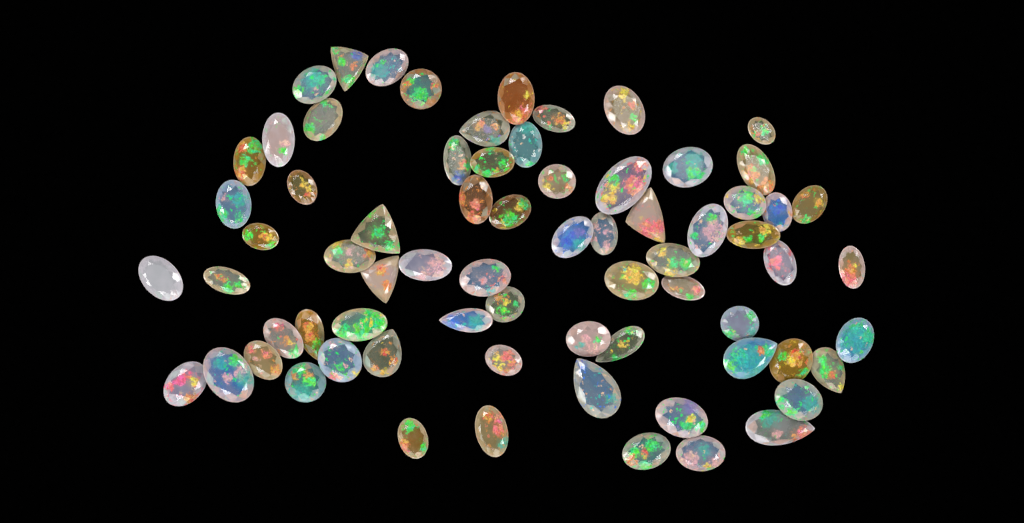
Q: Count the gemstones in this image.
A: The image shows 71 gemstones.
